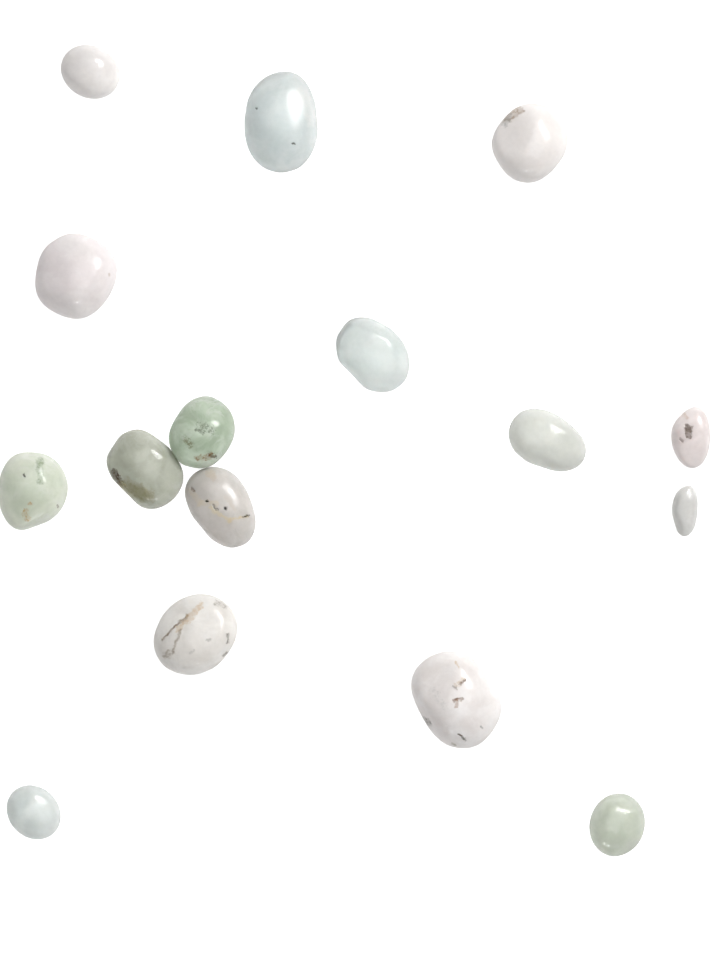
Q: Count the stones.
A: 16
